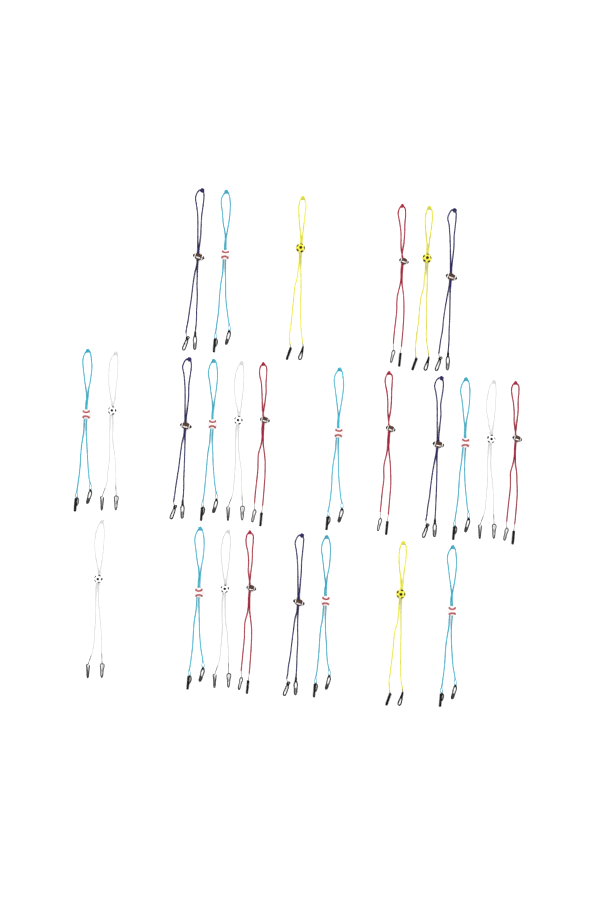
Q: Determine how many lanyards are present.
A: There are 26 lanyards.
